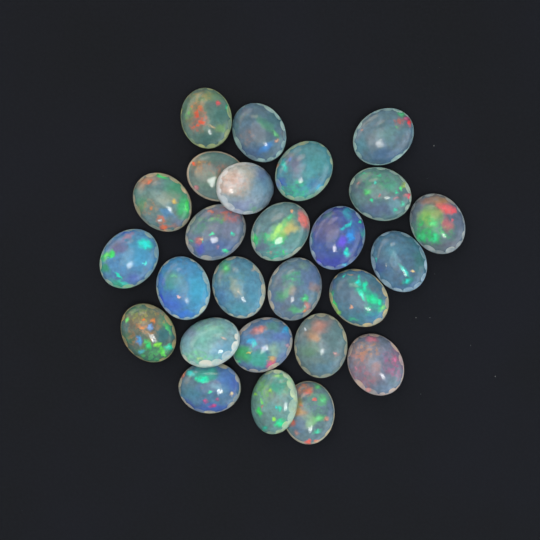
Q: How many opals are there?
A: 26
